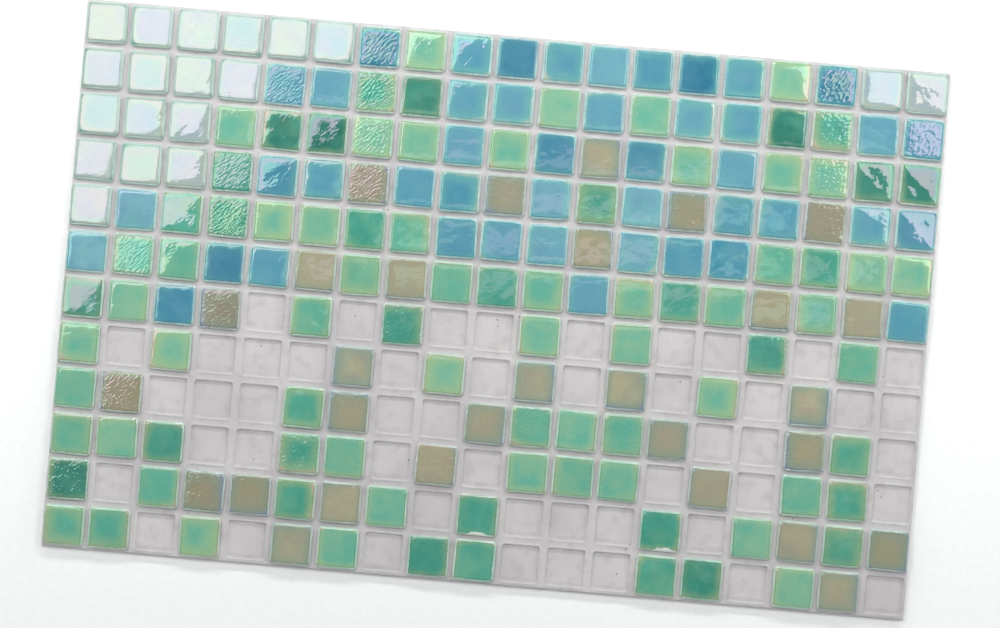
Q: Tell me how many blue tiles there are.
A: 45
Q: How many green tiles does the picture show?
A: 86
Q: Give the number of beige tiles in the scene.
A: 29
